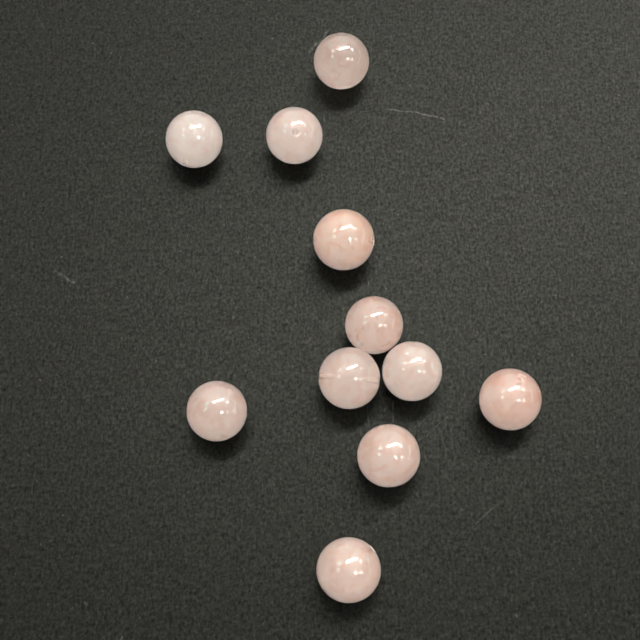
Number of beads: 11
